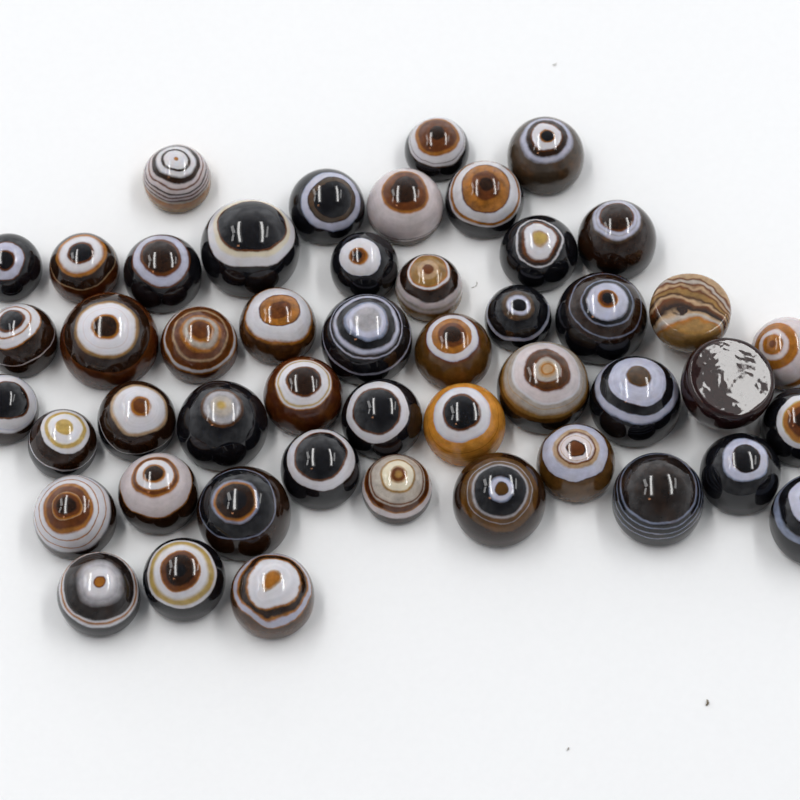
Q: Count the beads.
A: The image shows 48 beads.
